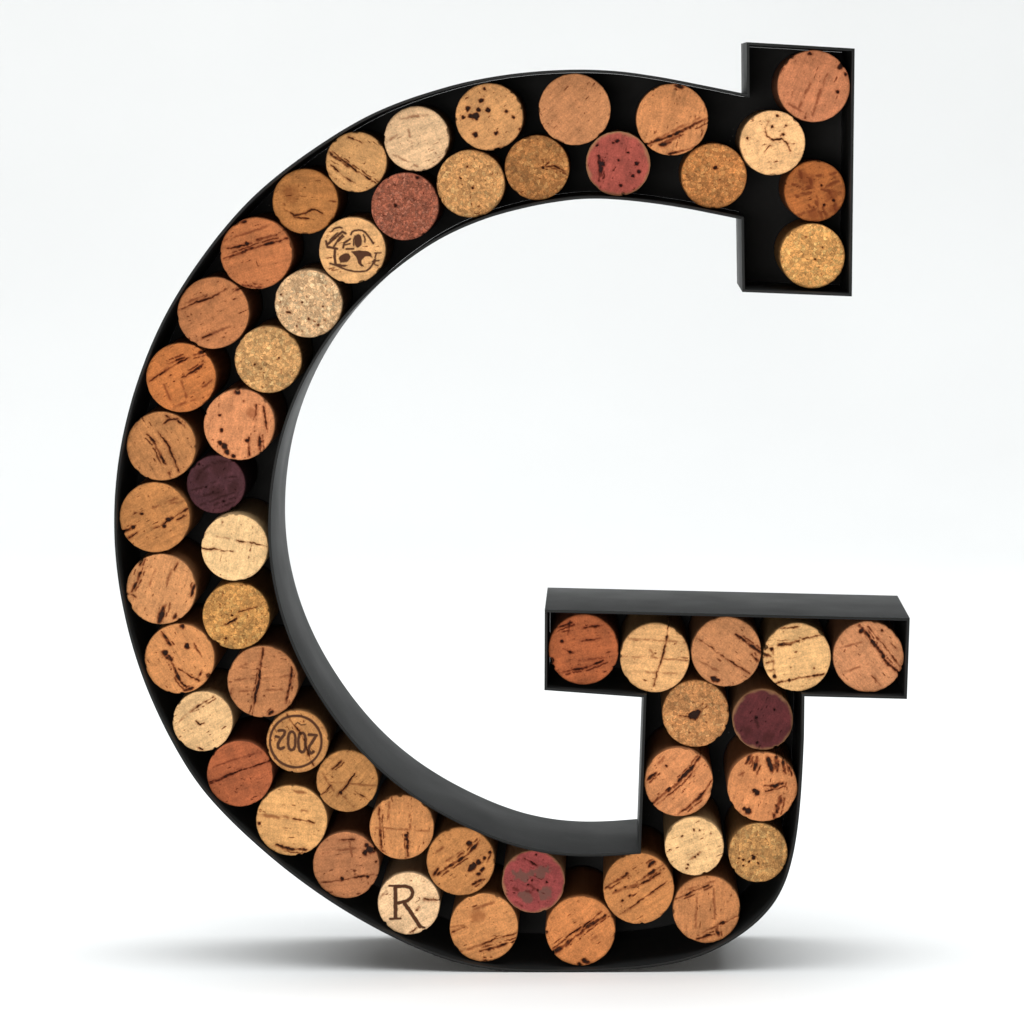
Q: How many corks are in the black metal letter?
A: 55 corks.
